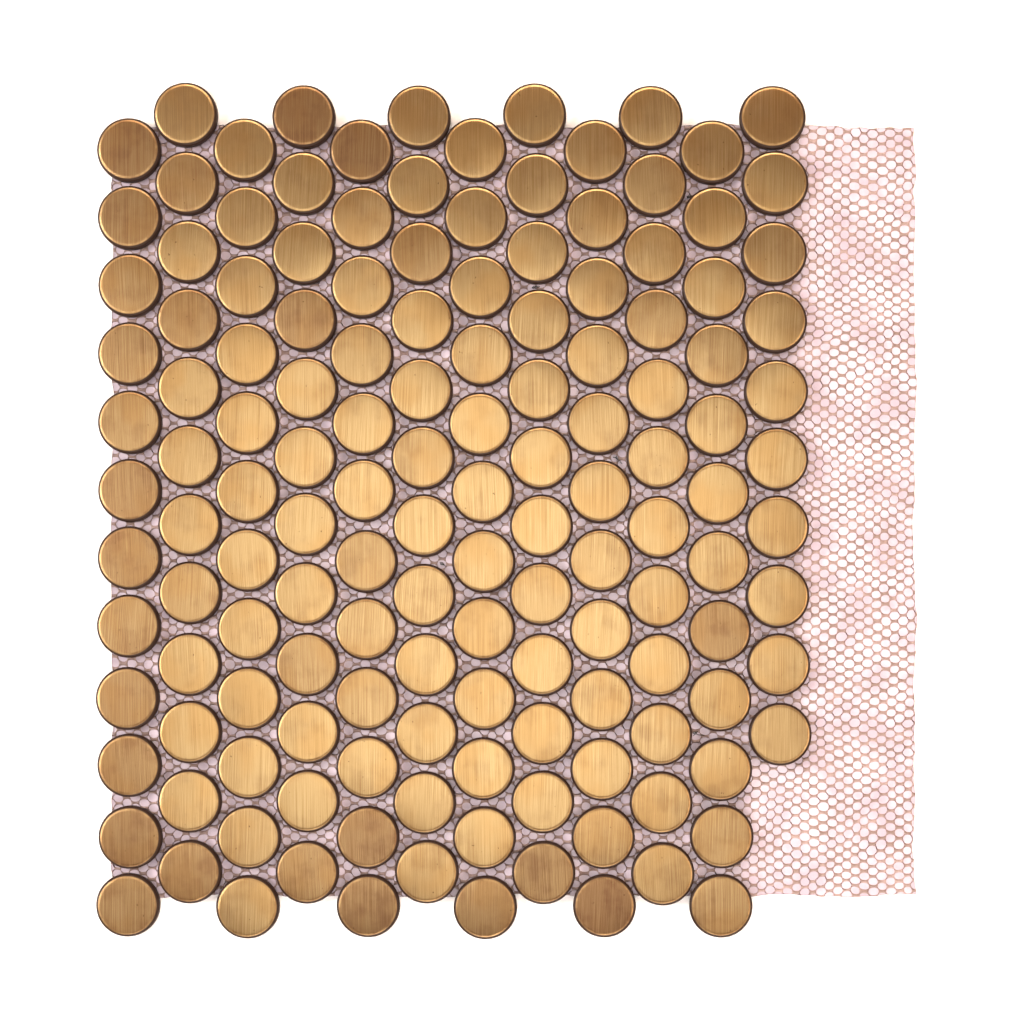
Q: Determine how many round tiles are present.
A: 142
